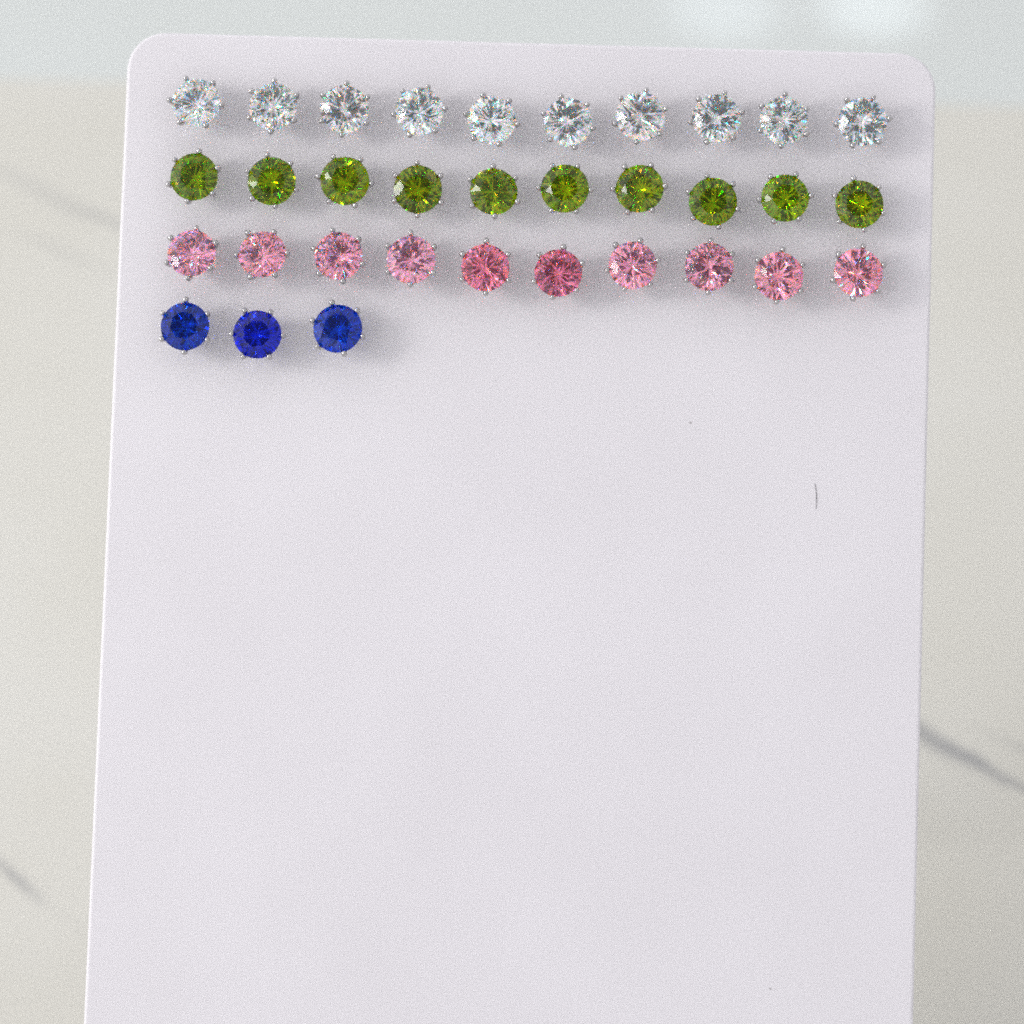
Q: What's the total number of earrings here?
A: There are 33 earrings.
